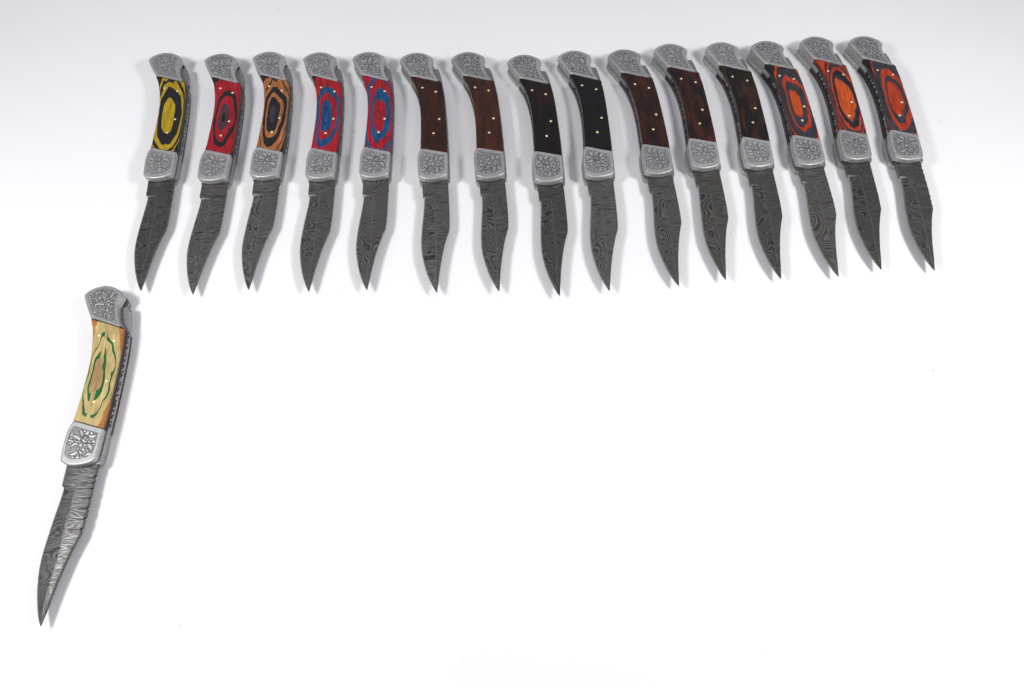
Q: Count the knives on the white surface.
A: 16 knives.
